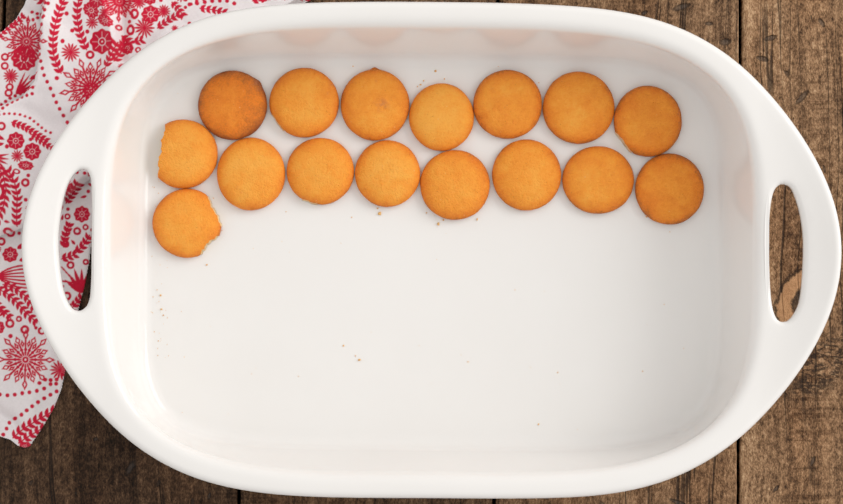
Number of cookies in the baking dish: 16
